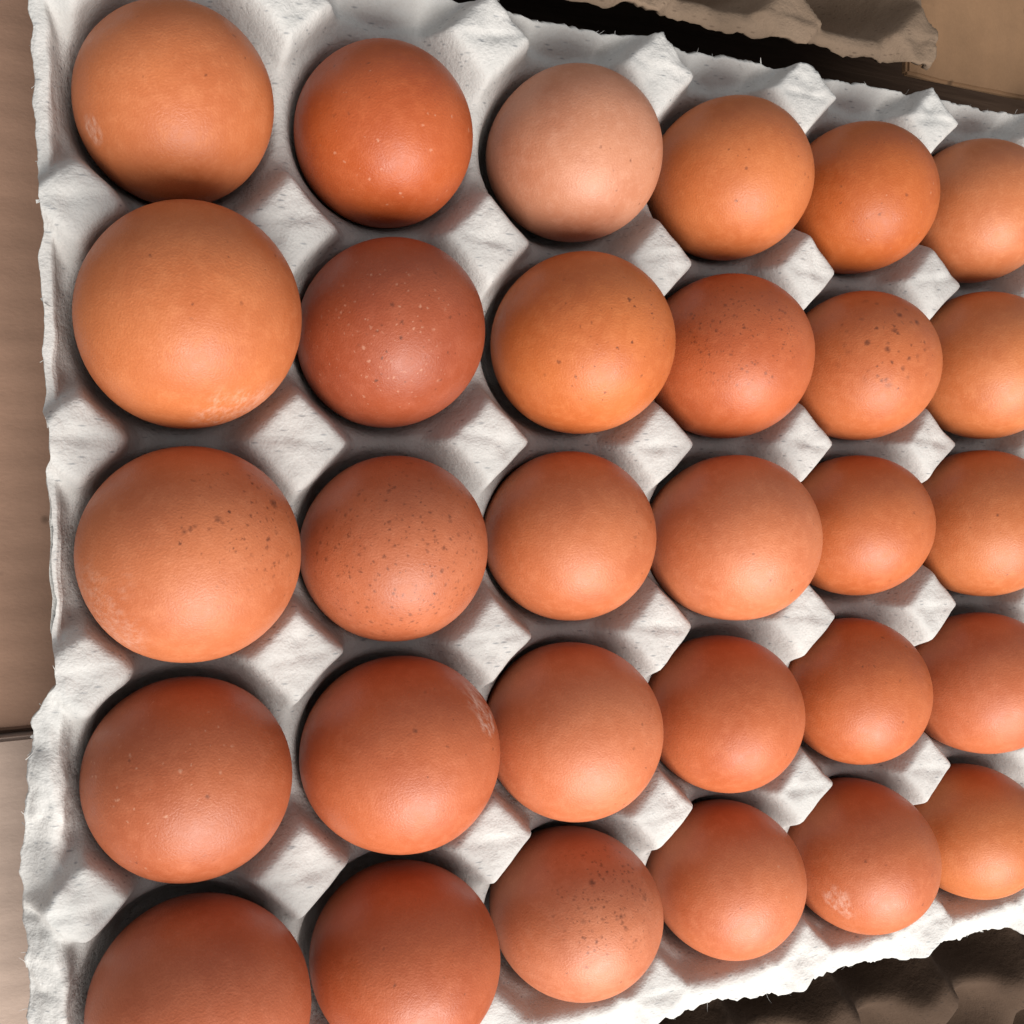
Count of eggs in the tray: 30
